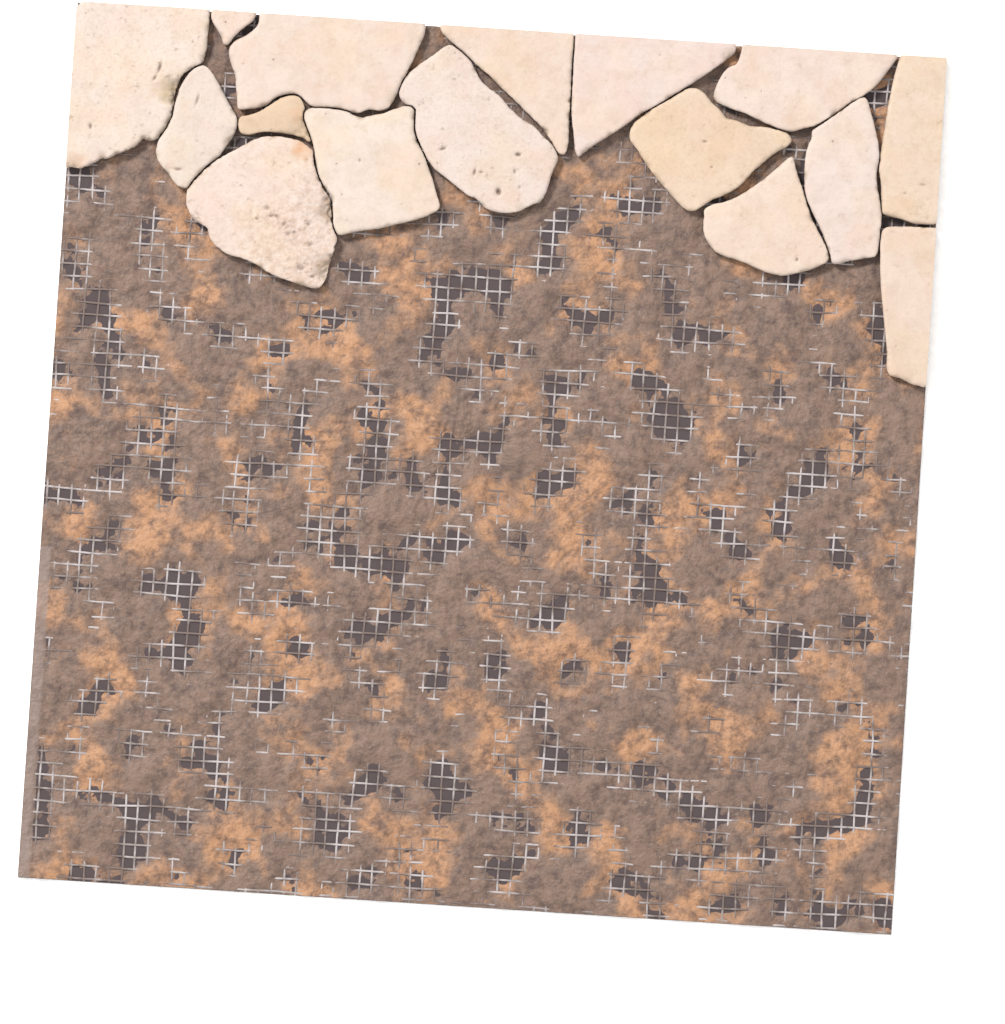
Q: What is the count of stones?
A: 16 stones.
